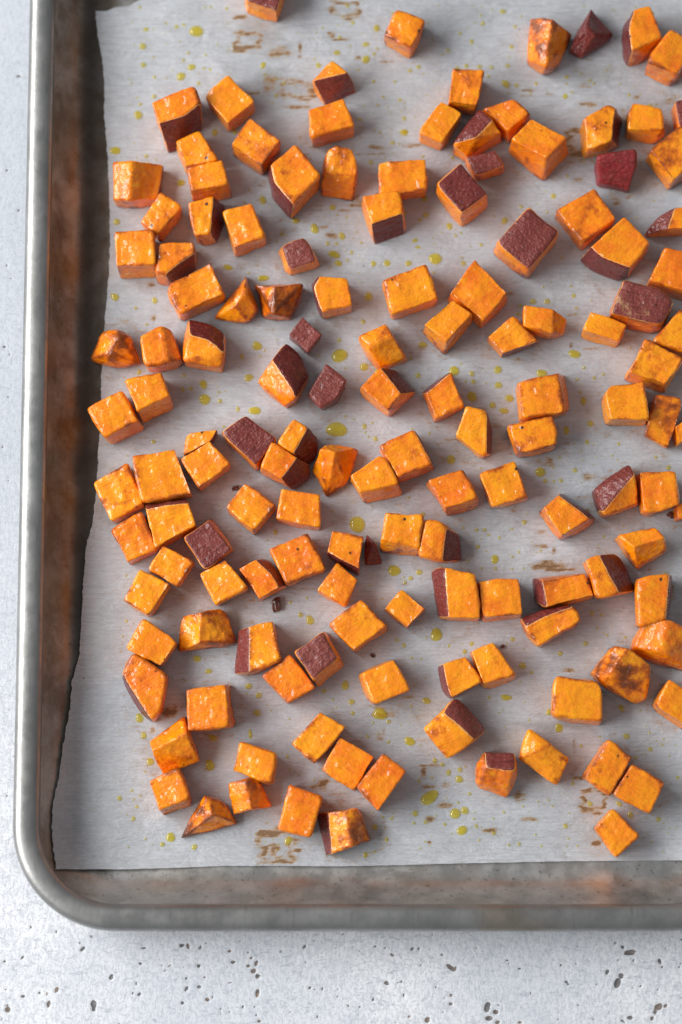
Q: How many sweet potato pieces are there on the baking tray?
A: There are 141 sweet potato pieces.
